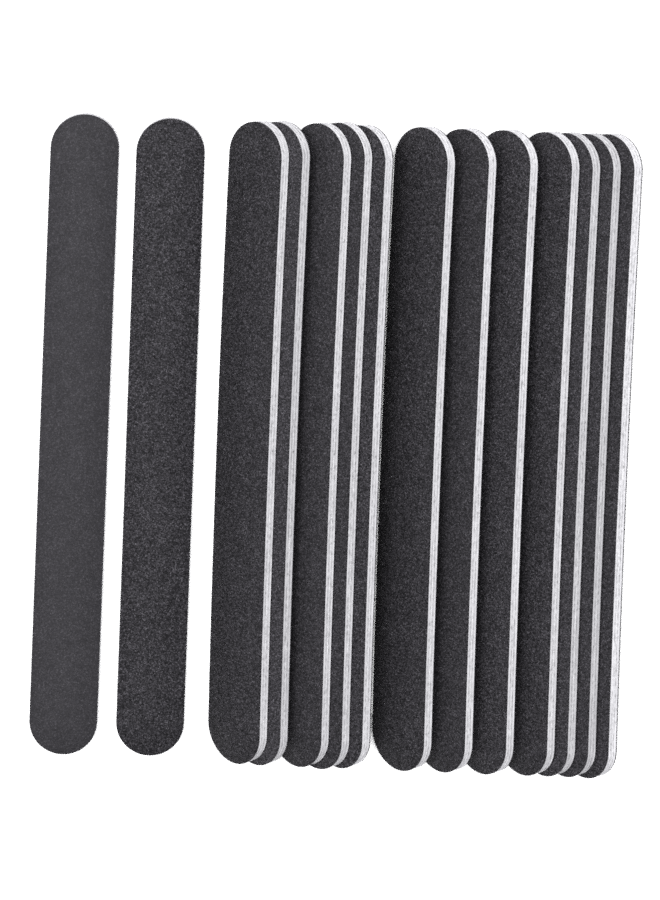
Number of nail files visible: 14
